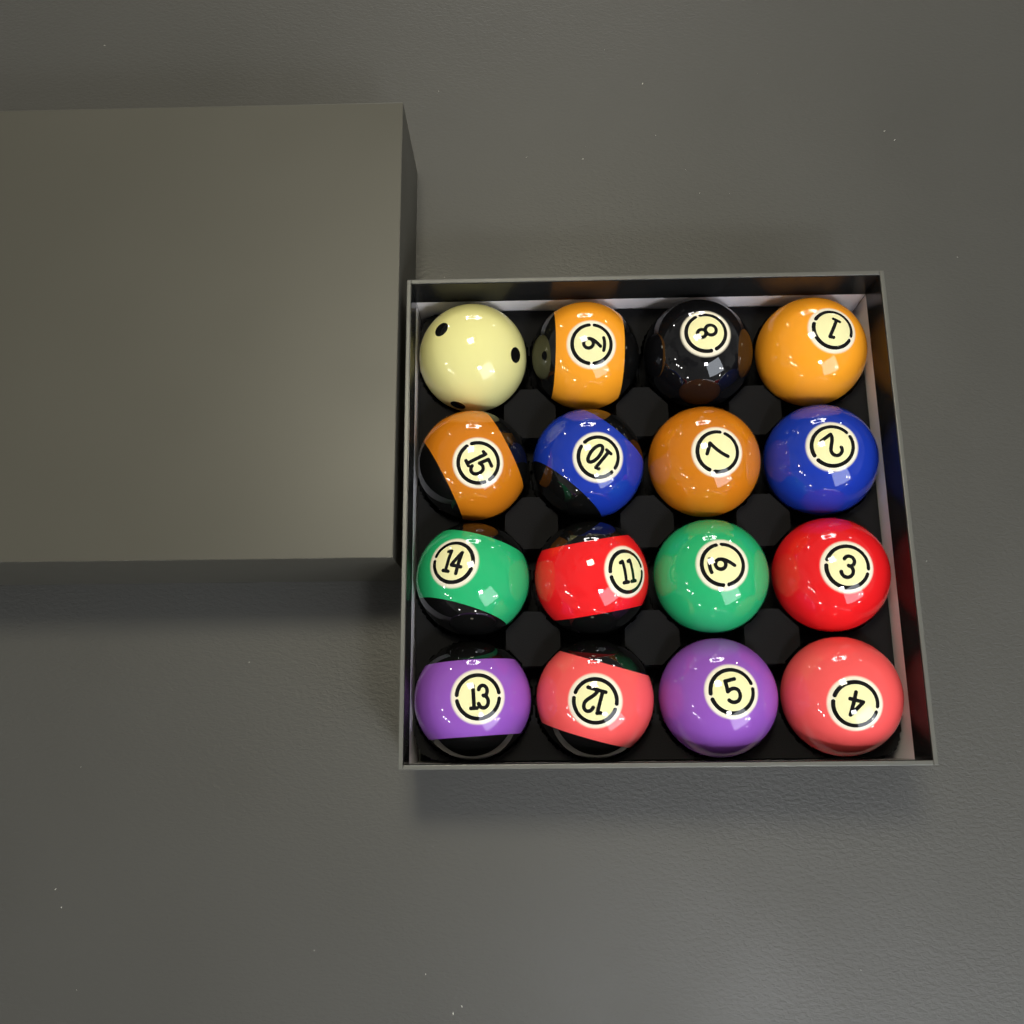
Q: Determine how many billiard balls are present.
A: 16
